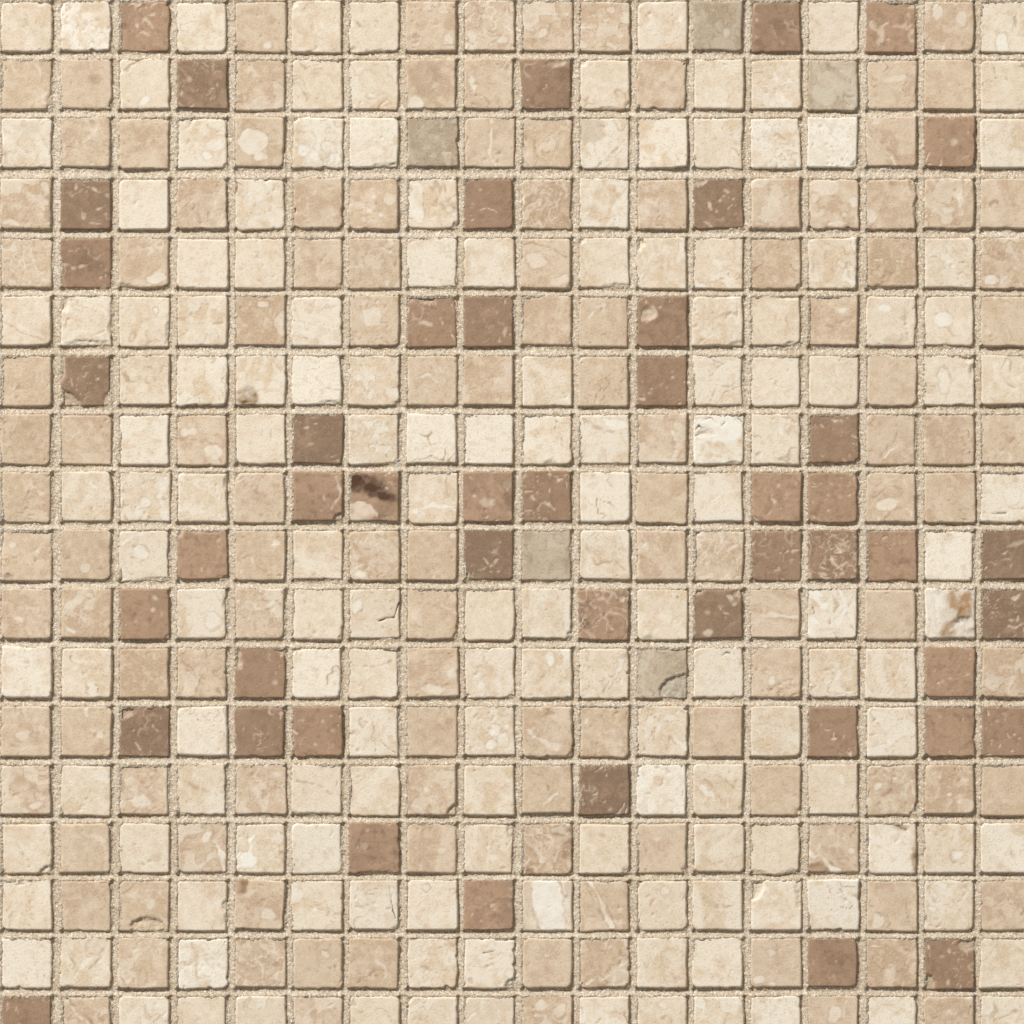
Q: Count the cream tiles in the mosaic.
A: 152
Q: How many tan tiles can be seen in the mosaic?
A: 120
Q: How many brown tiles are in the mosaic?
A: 47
